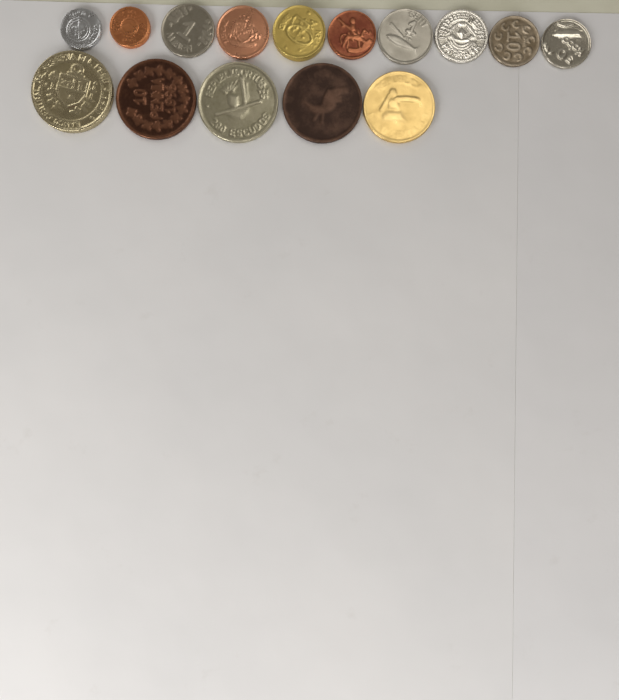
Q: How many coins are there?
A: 15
